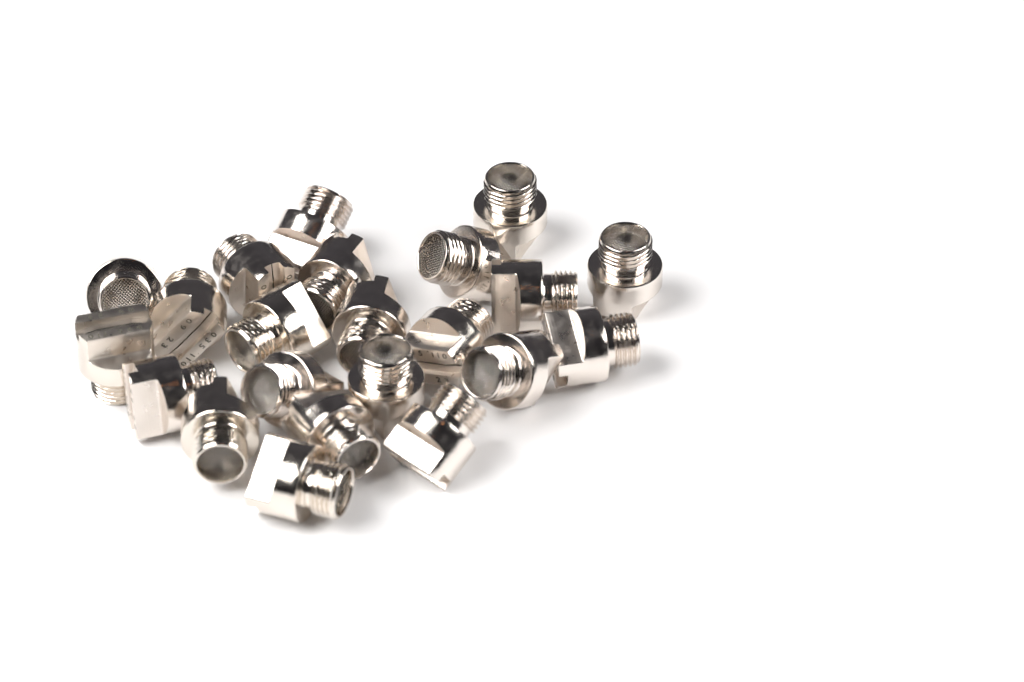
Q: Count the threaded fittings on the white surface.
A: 22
